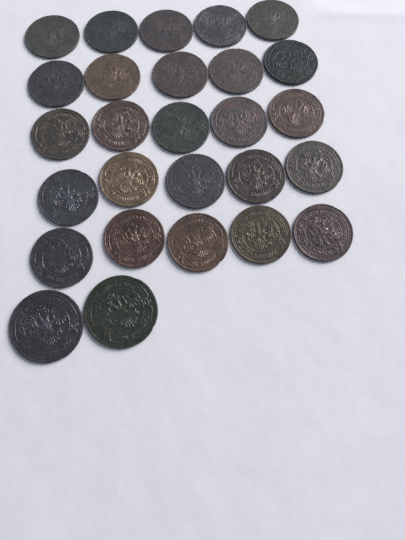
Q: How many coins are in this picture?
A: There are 27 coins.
